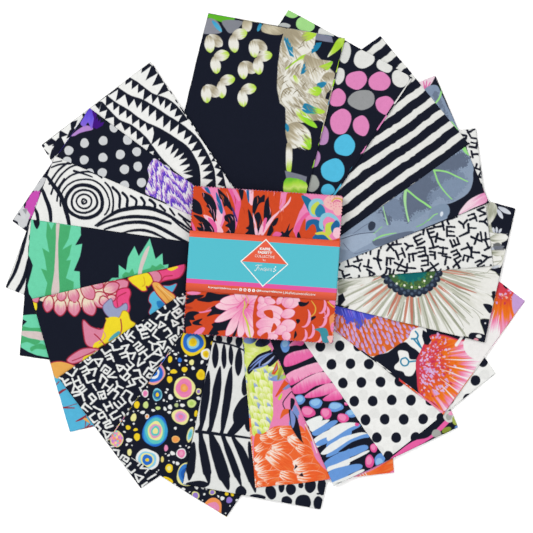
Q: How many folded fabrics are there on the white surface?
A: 18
